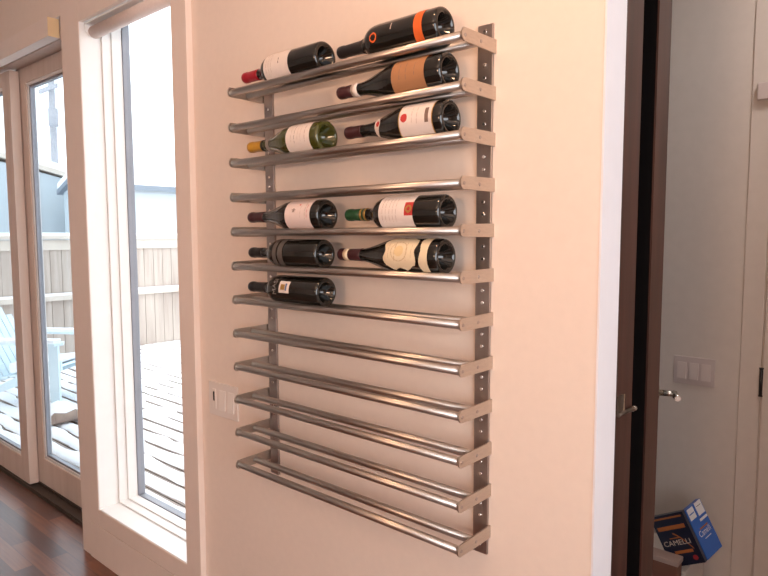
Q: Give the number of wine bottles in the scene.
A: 10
